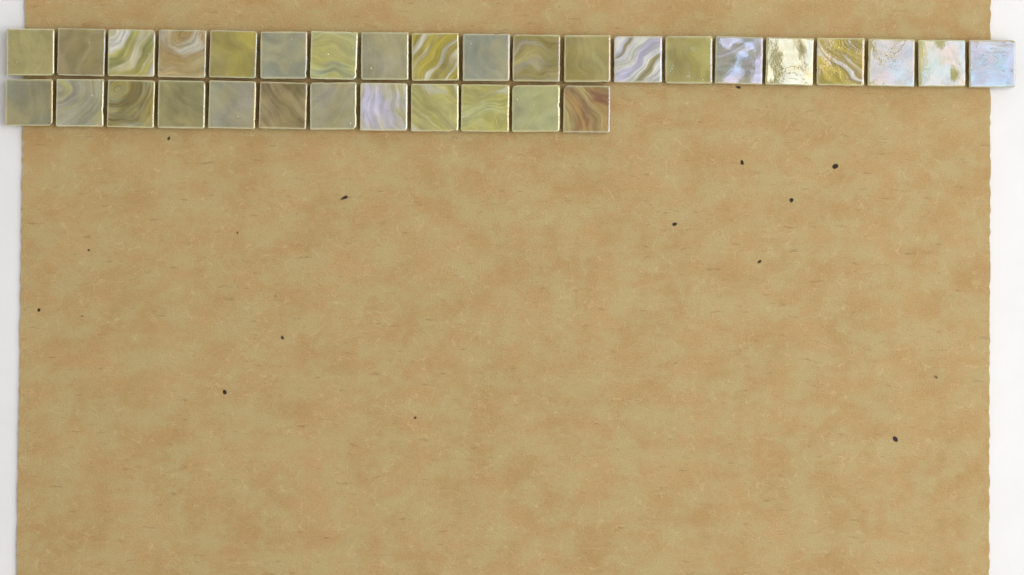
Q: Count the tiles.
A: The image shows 32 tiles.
